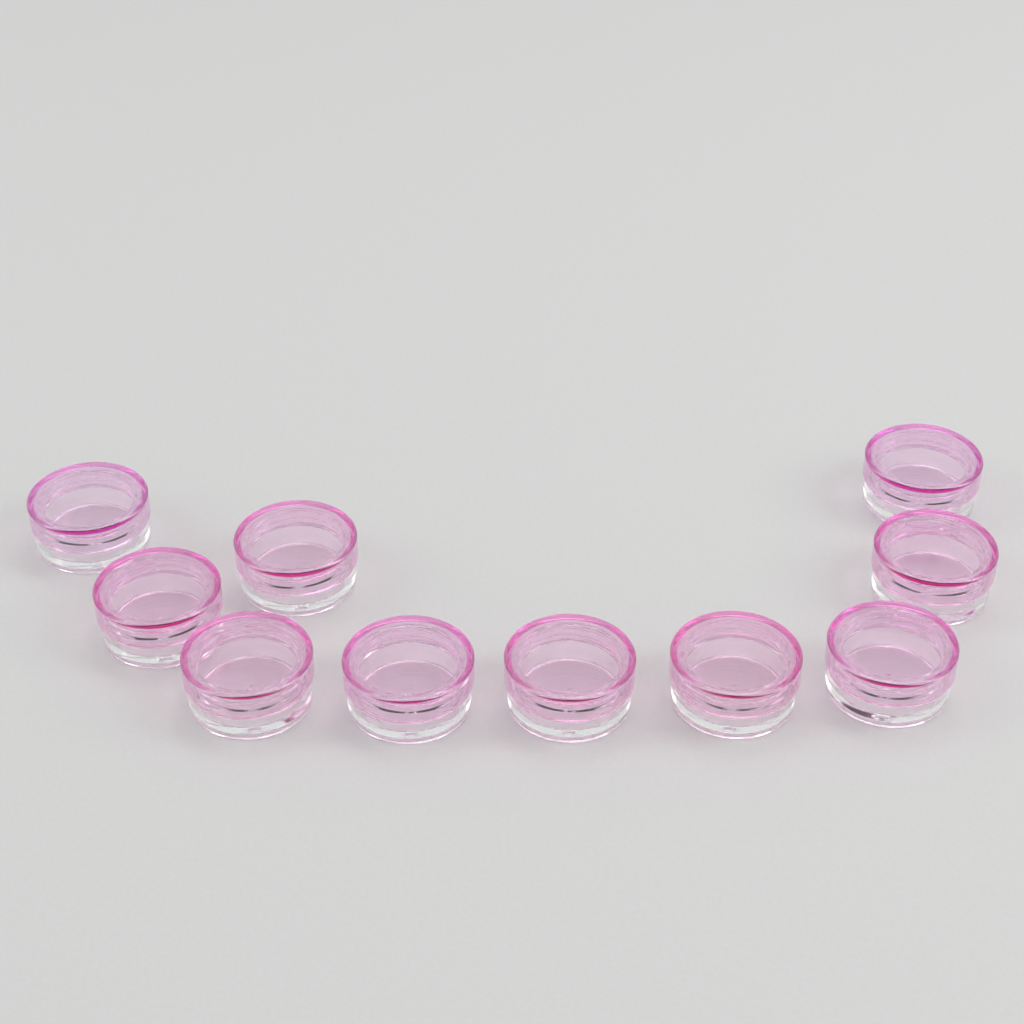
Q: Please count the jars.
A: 10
